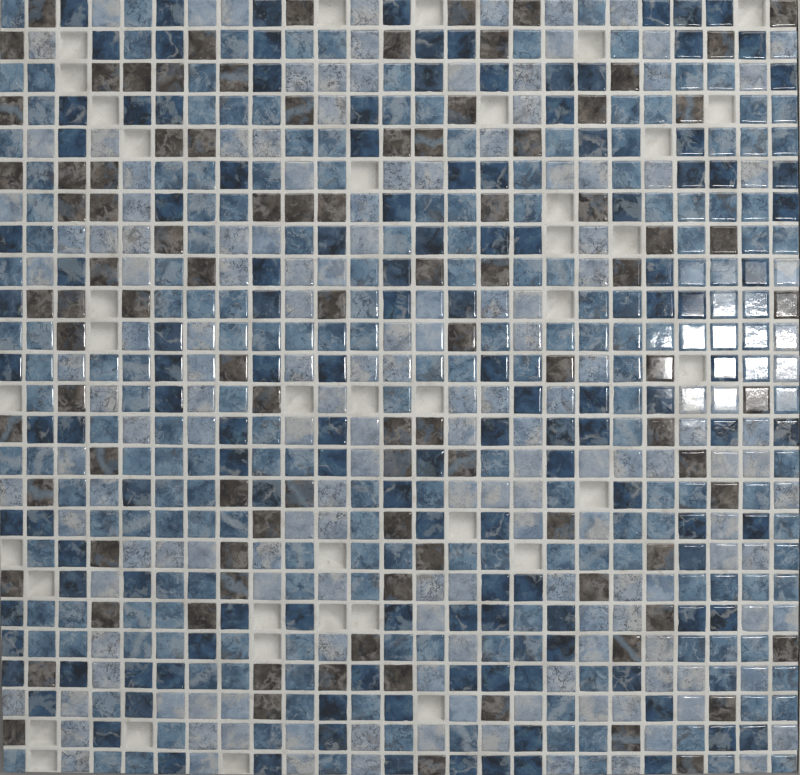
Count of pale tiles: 161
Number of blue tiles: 197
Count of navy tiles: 133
